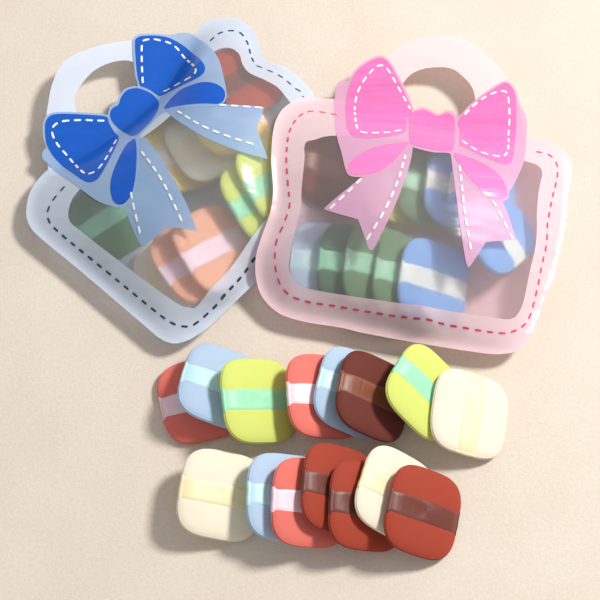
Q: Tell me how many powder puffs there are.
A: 36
